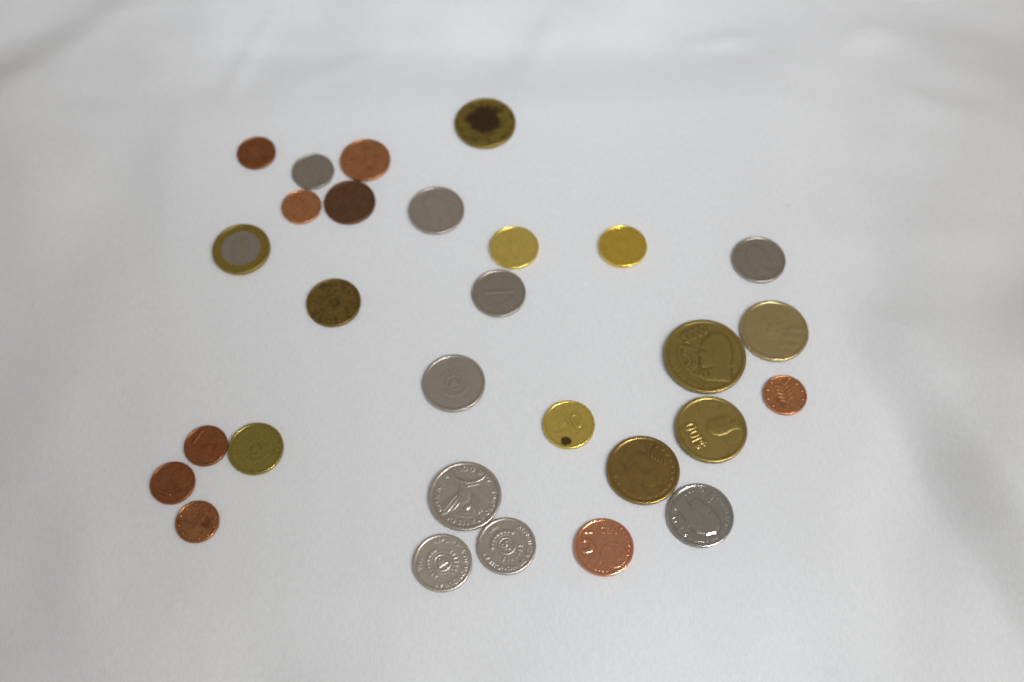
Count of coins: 29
